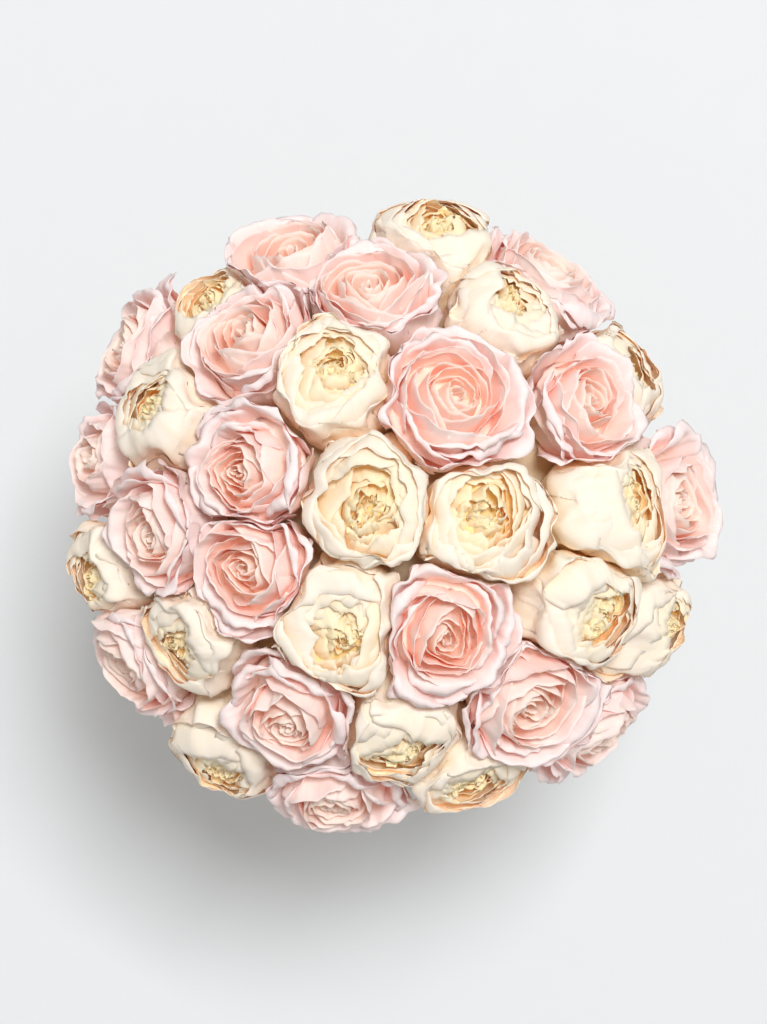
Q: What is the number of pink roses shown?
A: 18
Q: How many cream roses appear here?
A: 17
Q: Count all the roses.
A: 35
